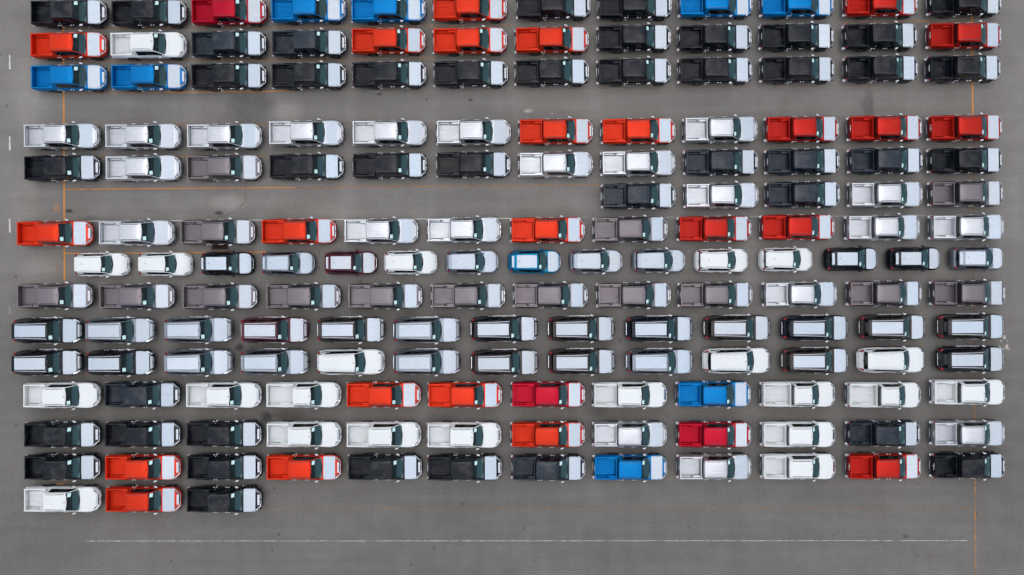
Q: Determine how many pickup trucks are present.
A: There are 128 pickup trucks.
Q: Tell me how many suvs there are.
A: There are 26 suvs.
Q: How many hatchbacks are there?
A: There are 15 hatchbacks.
